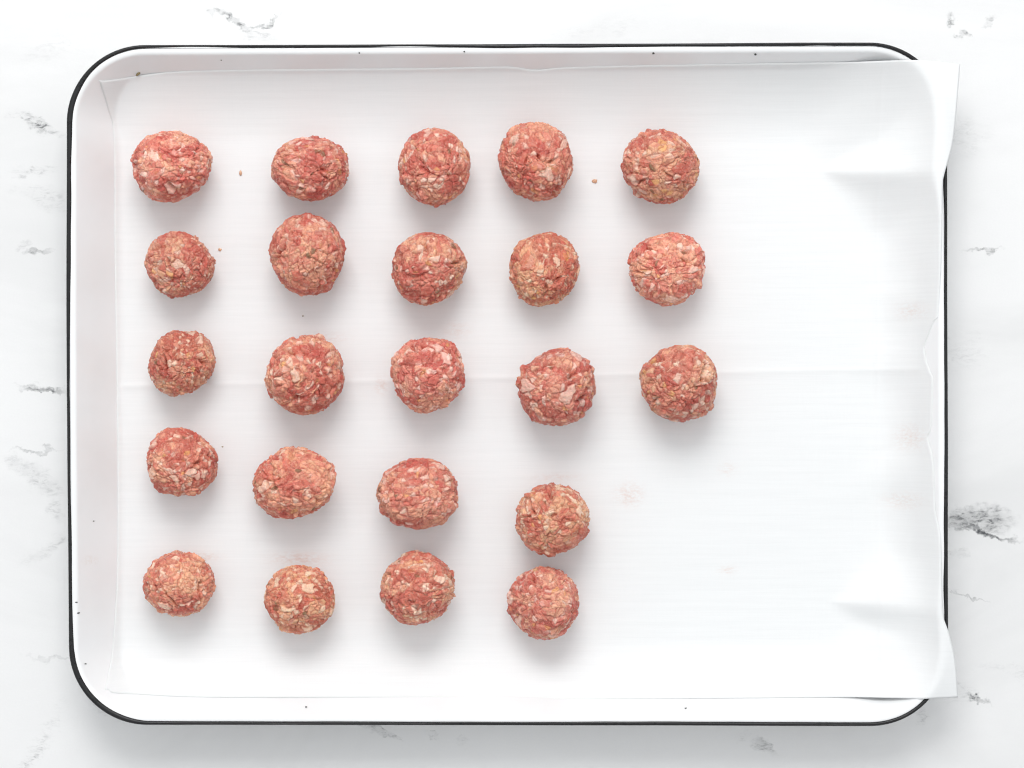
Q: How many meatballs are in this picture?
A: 23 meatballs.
